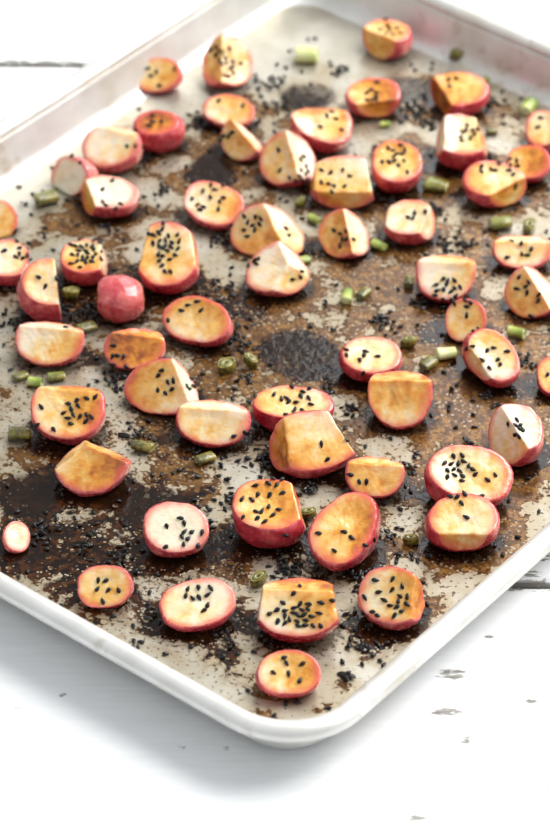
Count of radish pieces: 60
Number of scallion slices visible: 34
